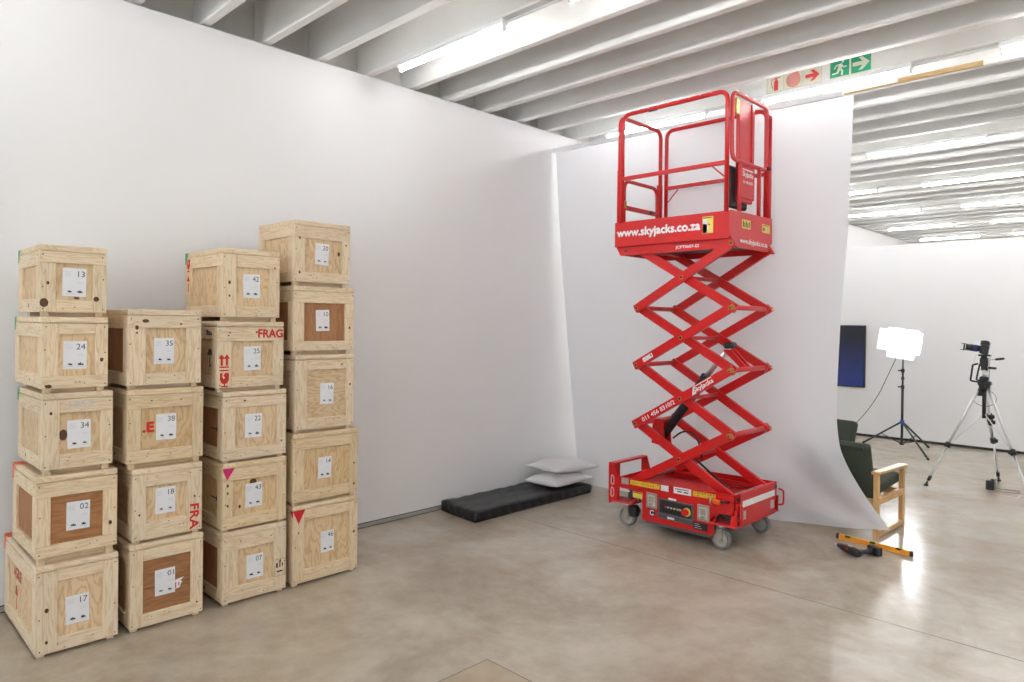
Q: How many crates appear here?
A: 19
